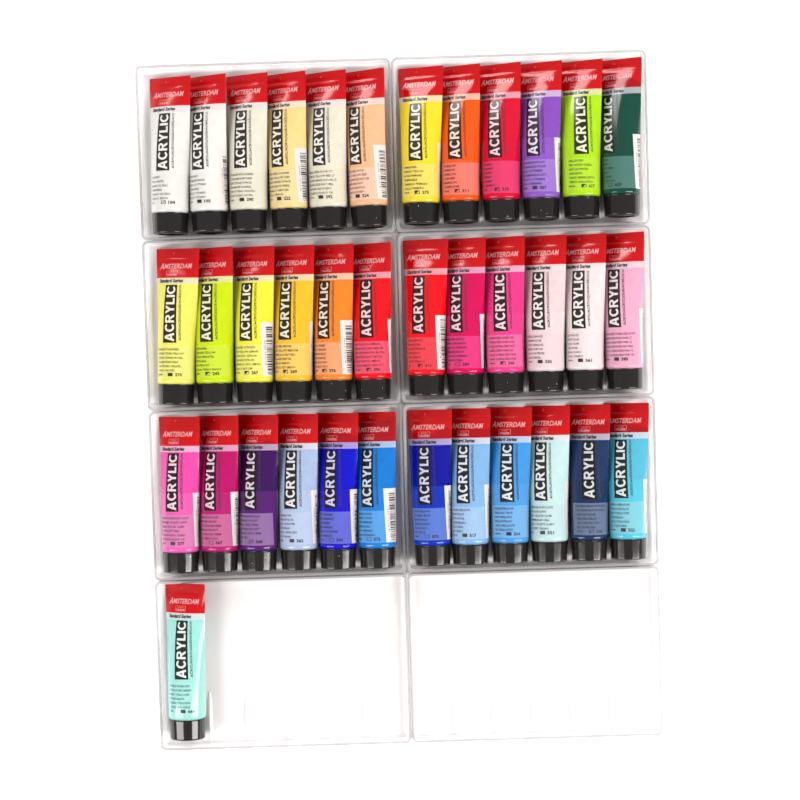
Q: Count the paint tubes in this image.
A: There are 37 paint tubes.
